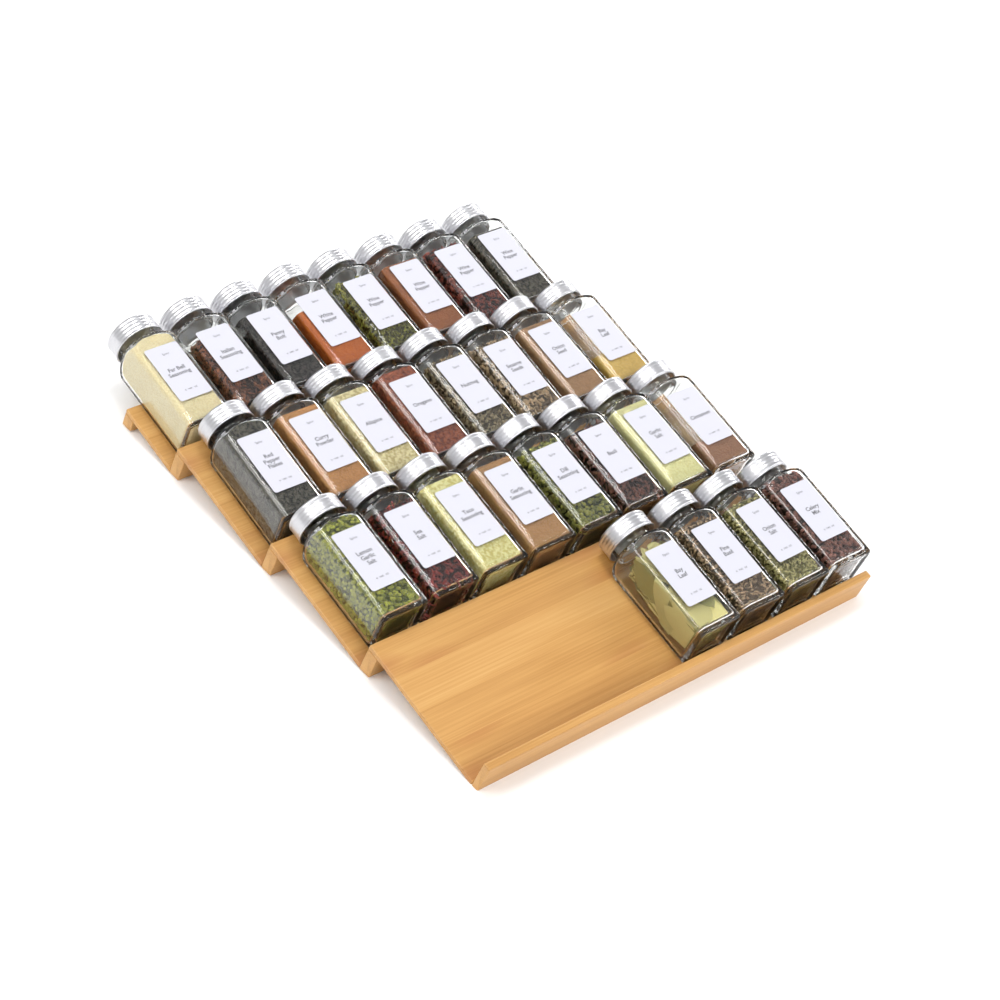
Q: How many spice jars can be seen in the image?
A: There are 28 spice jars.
